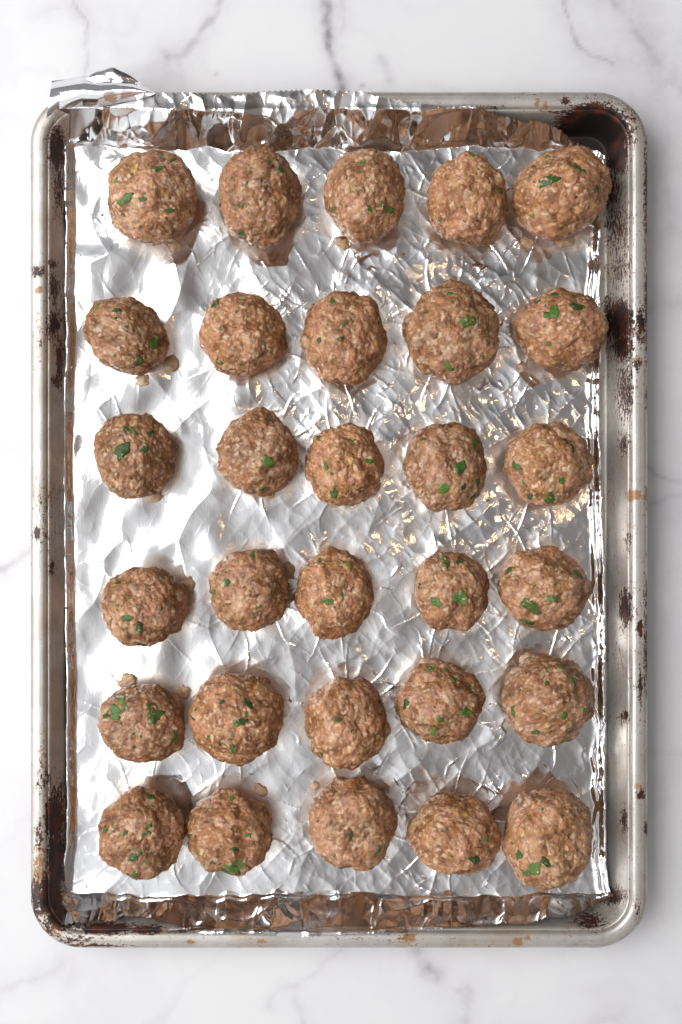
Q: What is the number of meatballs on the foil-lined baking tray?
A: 30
